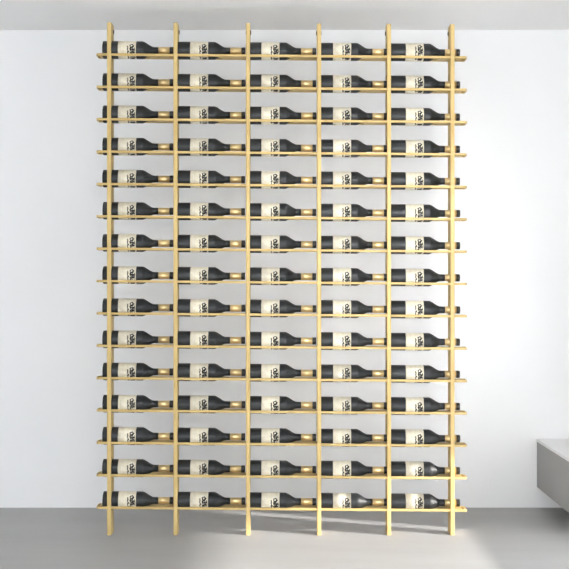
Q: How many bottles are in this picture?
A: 75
